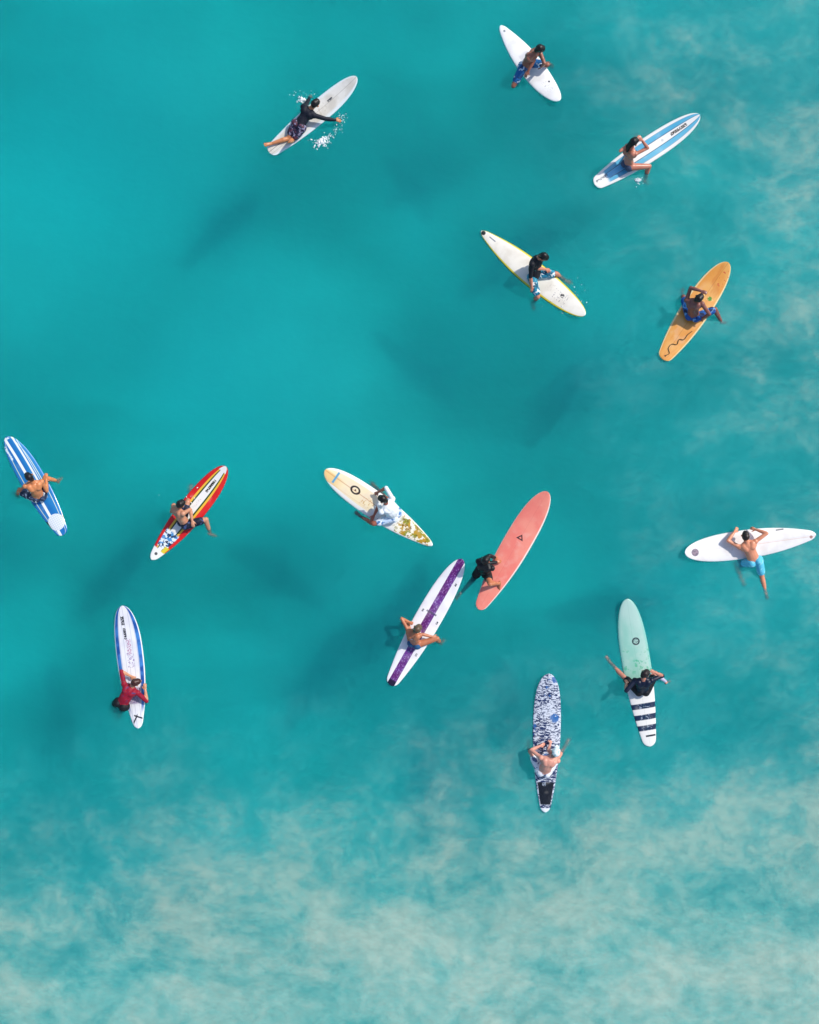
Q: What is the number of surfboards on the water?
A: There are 14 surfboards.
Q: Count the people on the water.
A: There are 14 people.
